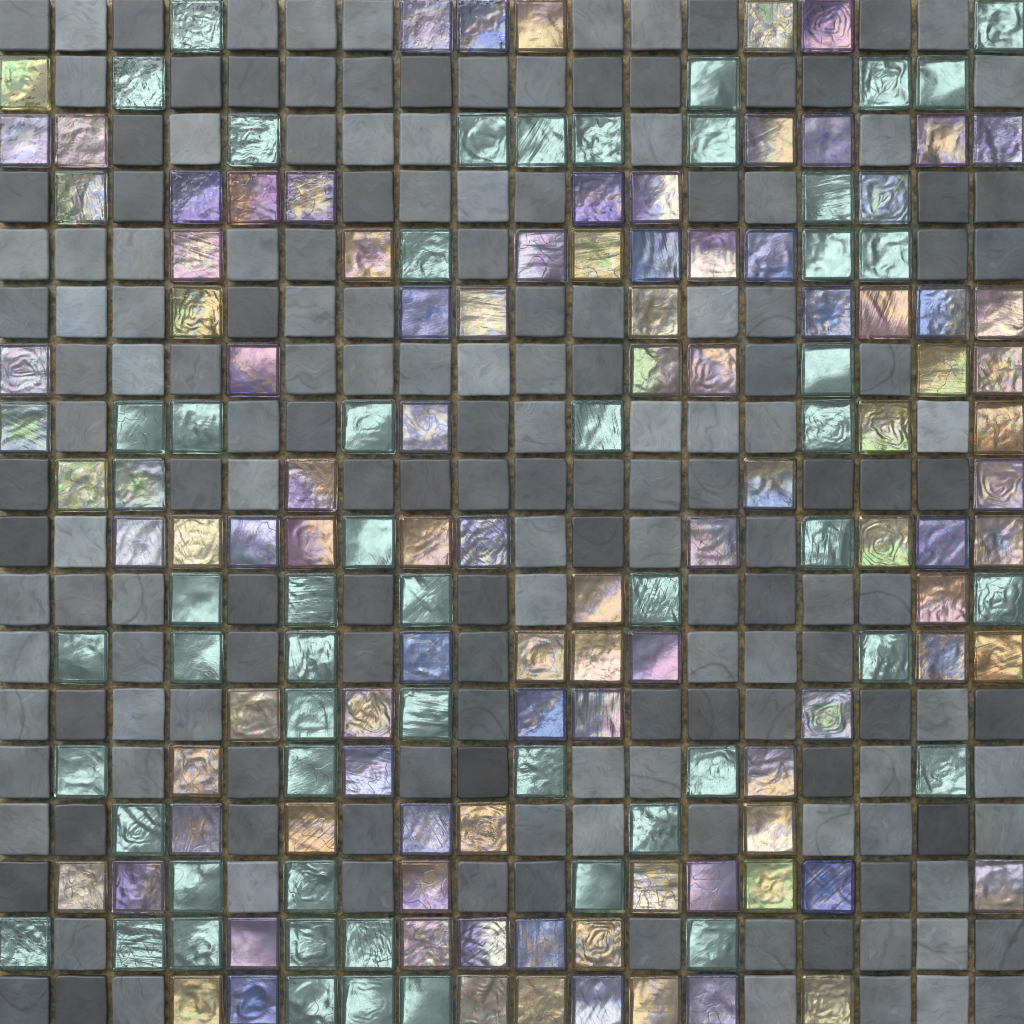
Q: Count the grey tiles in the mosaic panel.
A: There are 170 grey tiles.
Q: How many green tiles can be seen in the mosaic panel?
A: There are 53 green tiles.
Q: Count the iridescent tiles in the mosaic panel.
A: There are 101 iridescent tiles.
